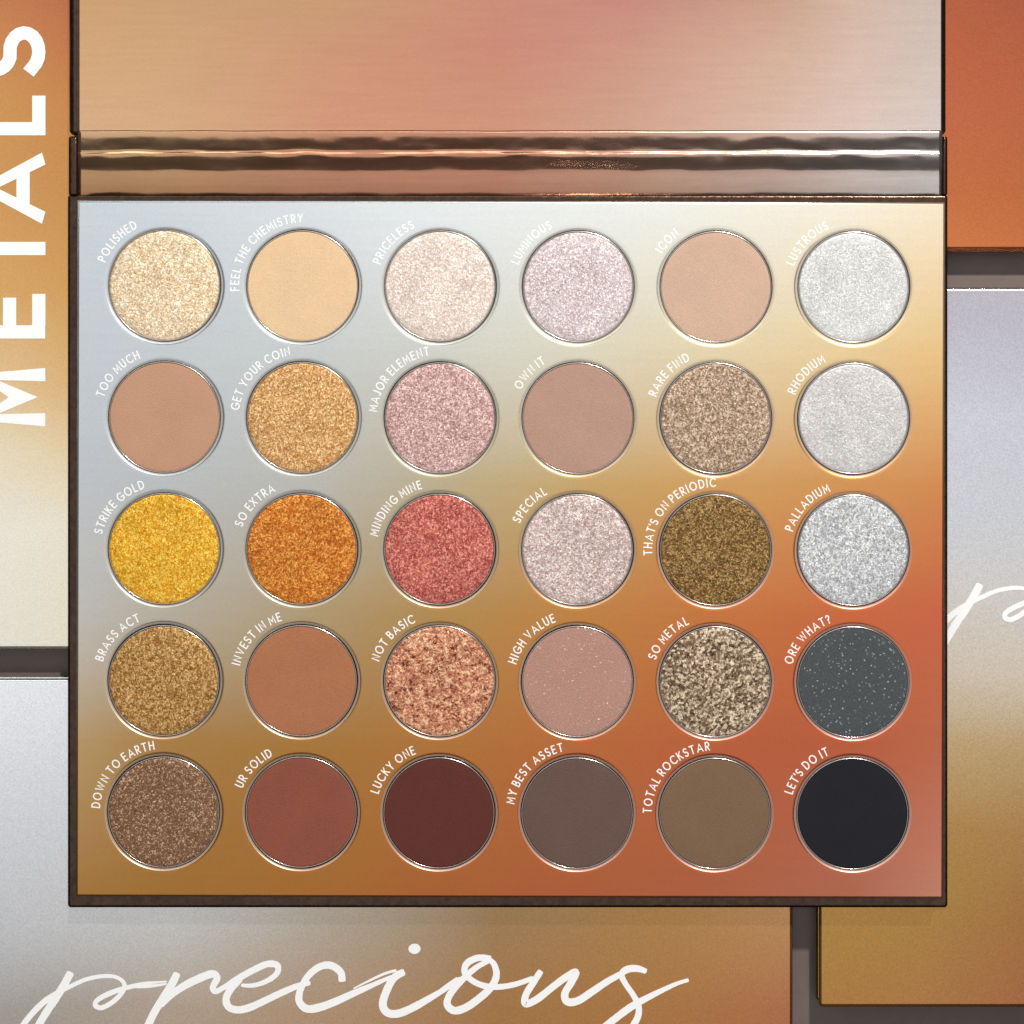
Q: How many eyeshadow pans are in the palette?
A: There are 30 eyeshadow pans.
